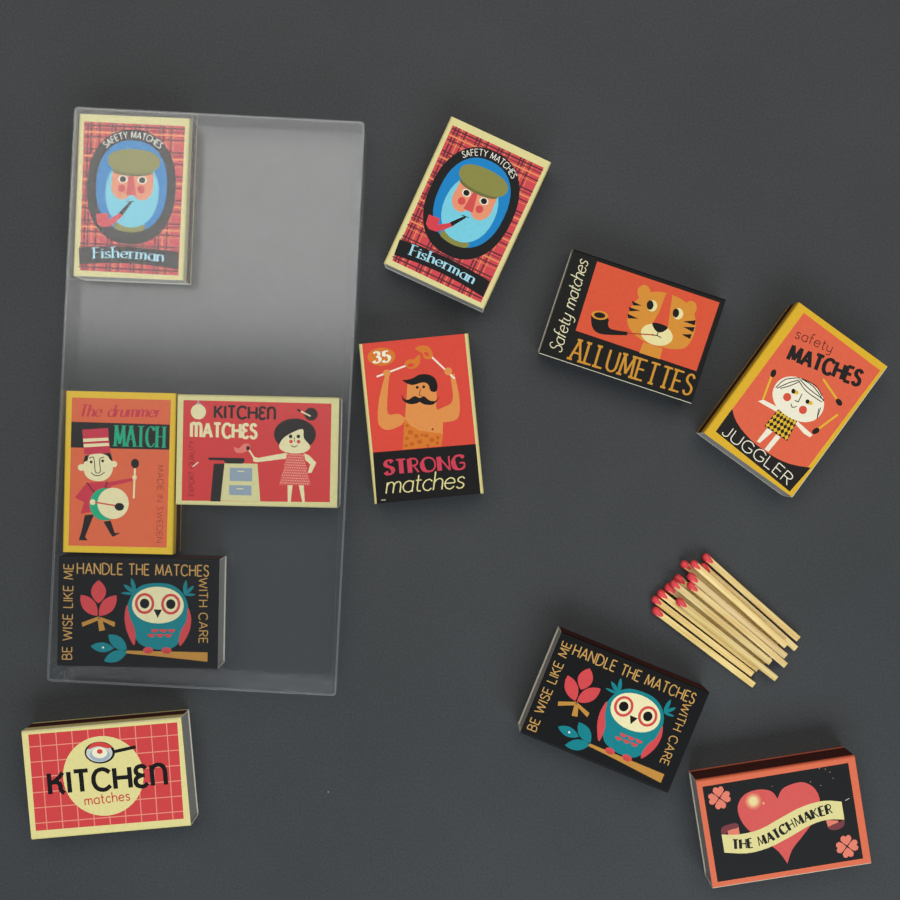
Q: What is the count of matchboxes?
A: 11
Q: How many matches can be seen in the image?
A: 13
